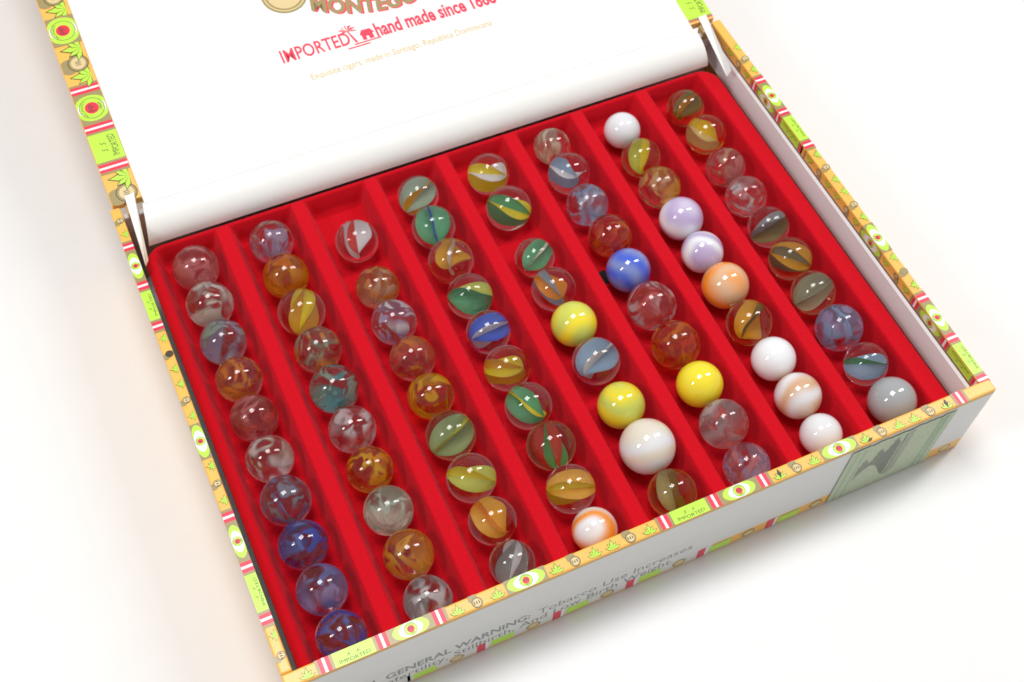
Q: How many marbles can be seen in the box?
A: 78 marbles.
